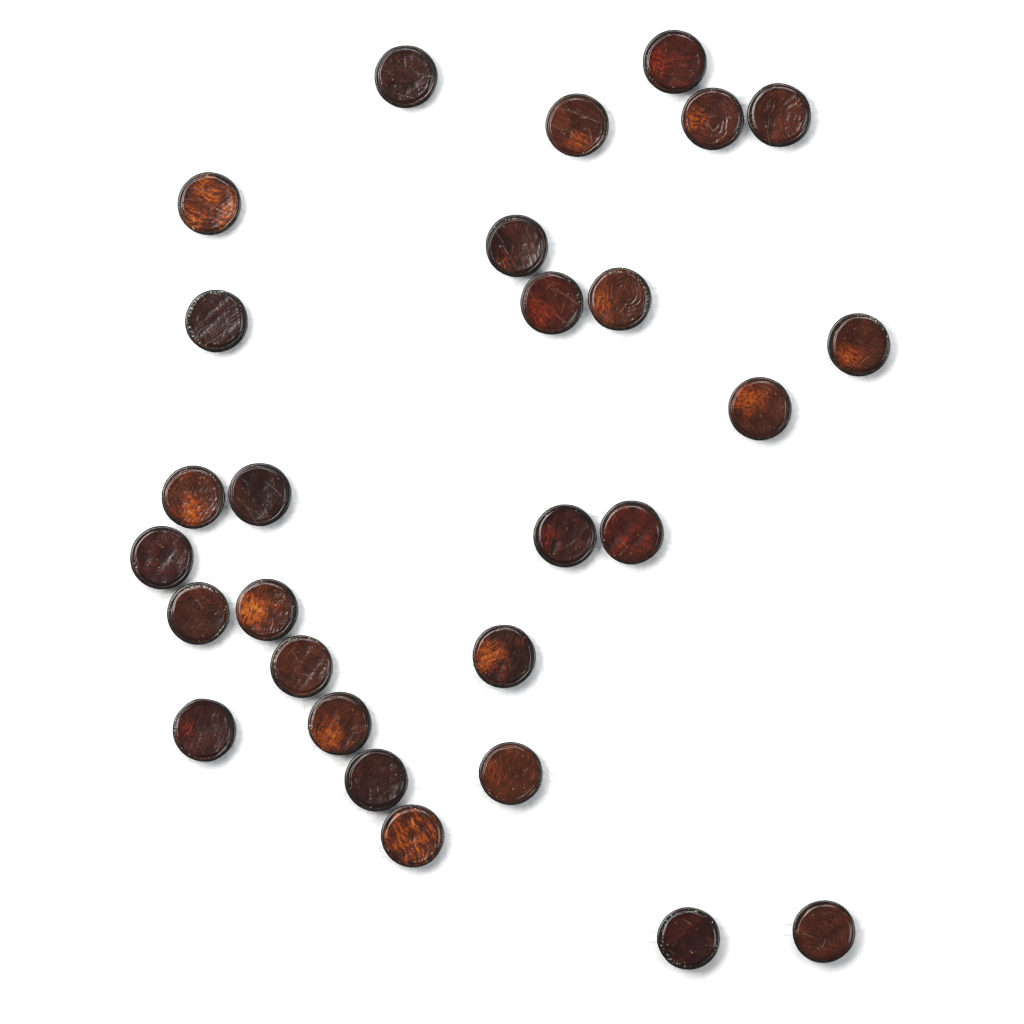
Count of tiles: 28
